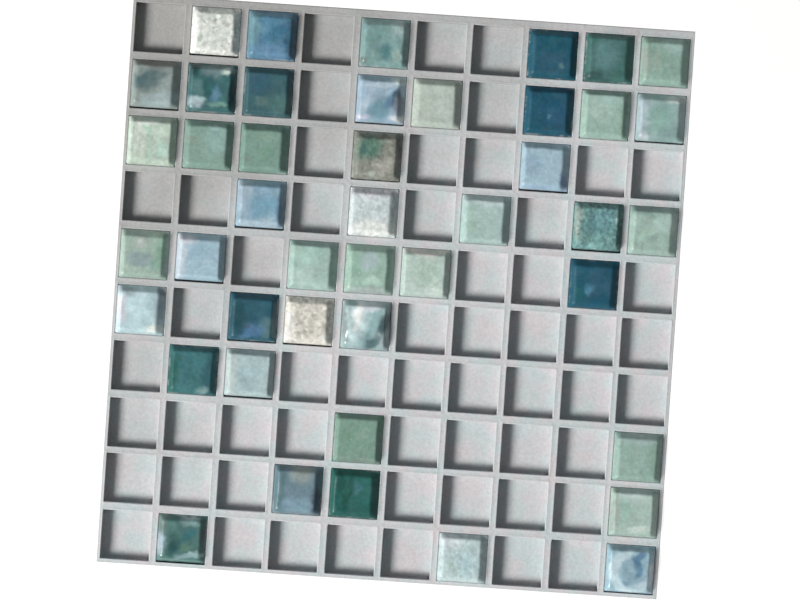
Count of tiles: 44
